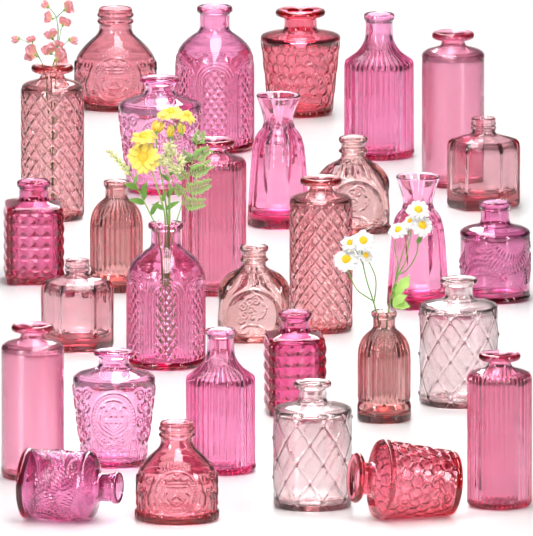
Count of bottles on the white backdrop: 30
